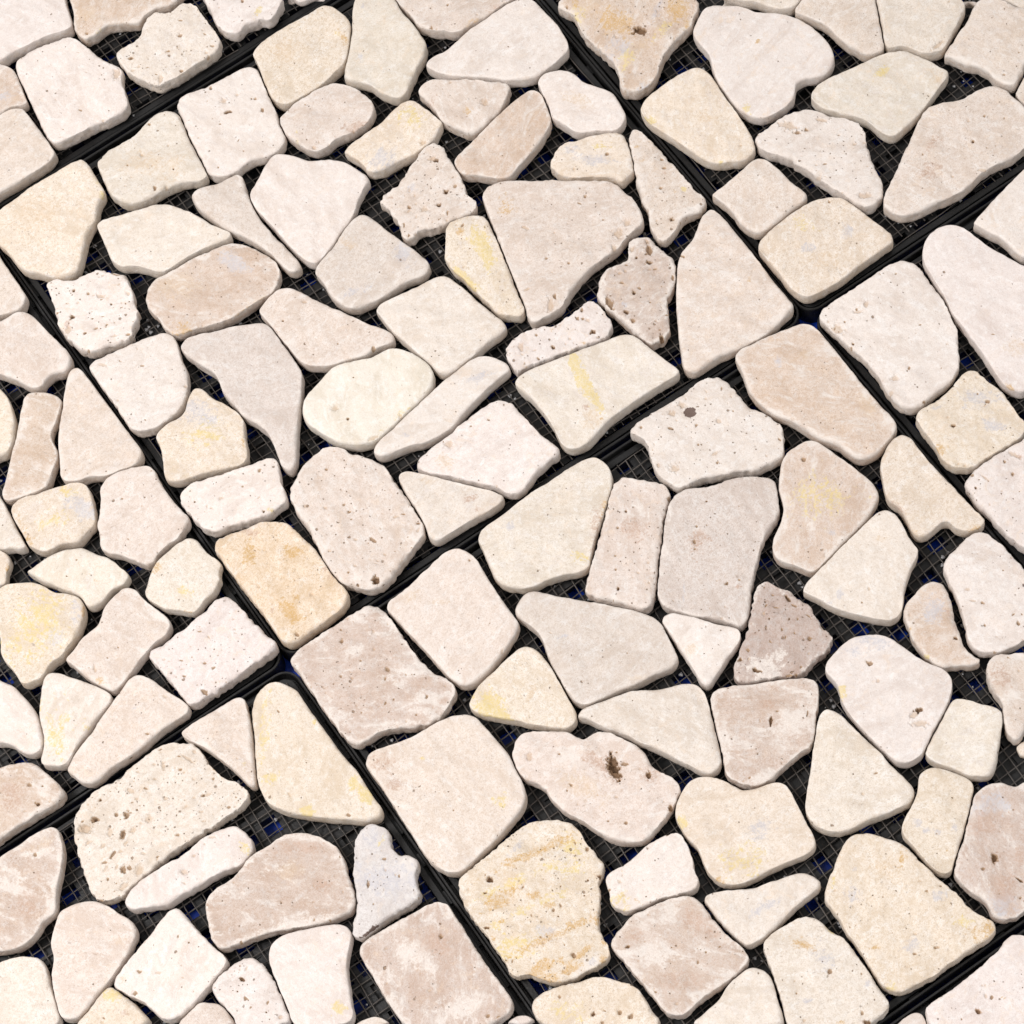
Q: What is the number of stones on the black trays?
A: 140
